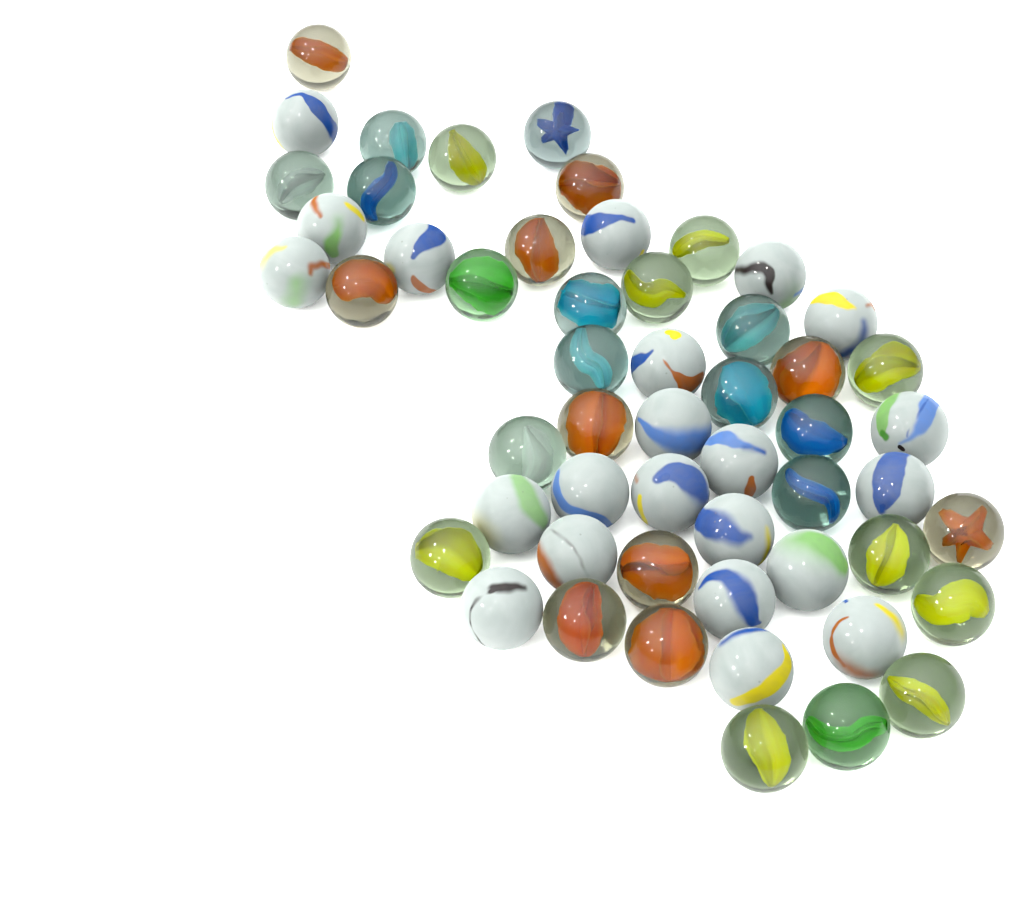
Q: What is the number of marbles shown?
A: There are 54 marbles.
